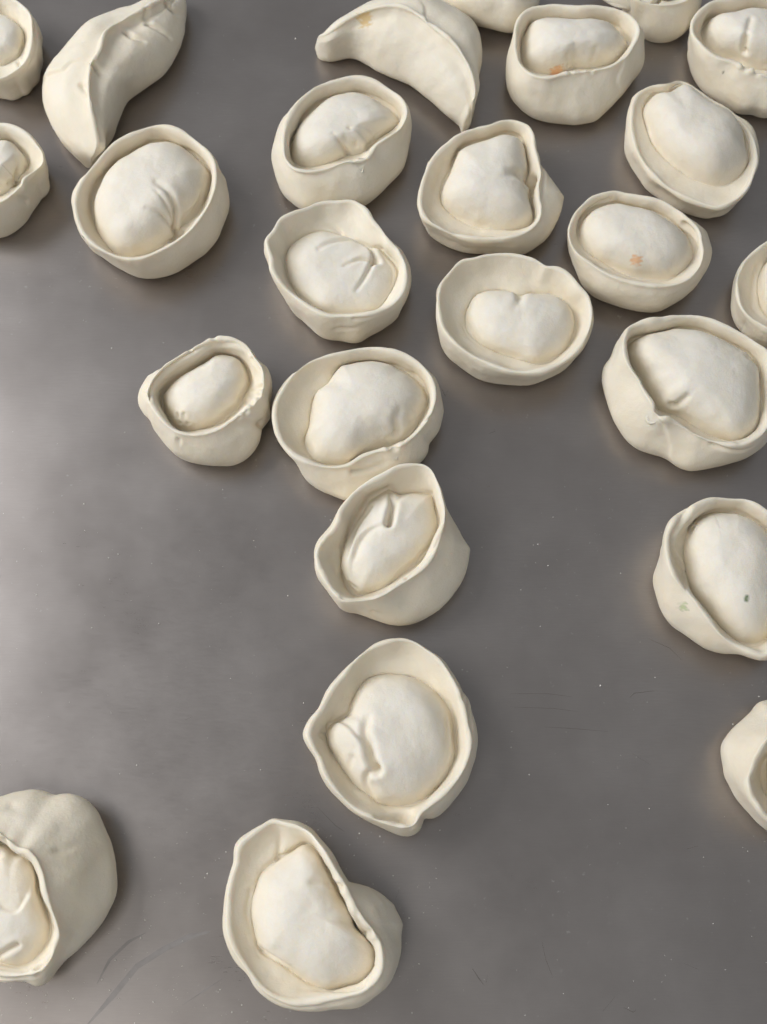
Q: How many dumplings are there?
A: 25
